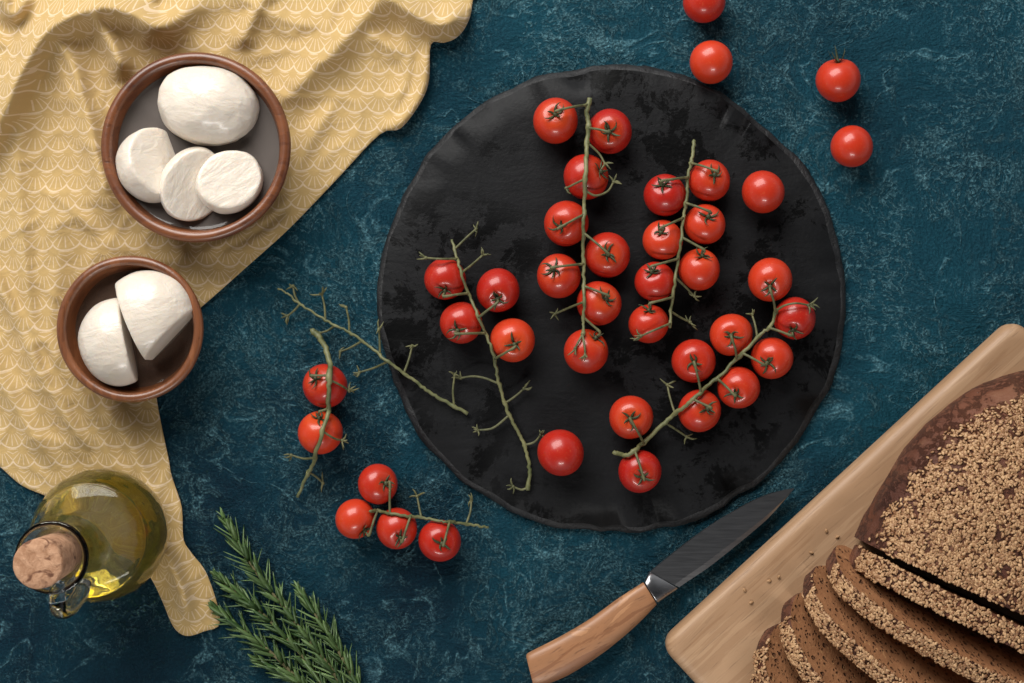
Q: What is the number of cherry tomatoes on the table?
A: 40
